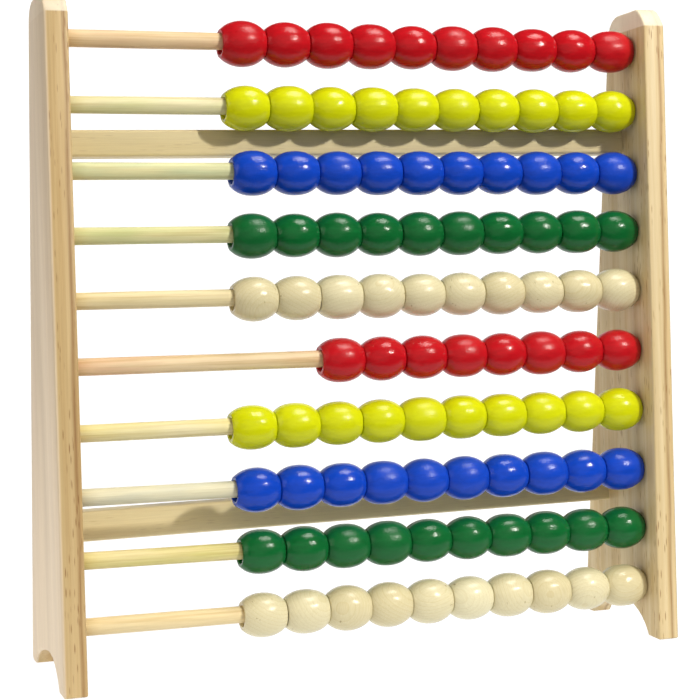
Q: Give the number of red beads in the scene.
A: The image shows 18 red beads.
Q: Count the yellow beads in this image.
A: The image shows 20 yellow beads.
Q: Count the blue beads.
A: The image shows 20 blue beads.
